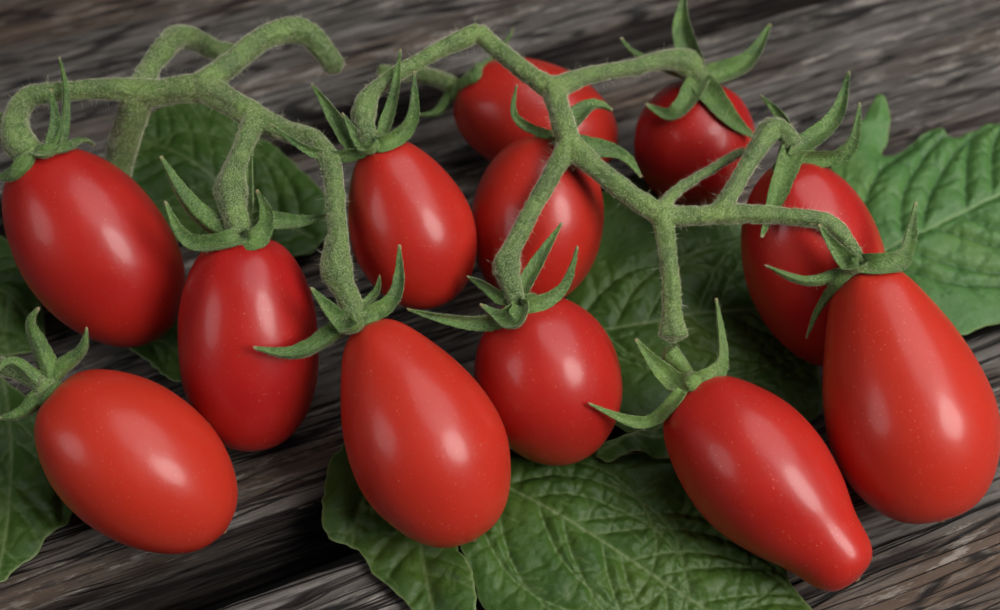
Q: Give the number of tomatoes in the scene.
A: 12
